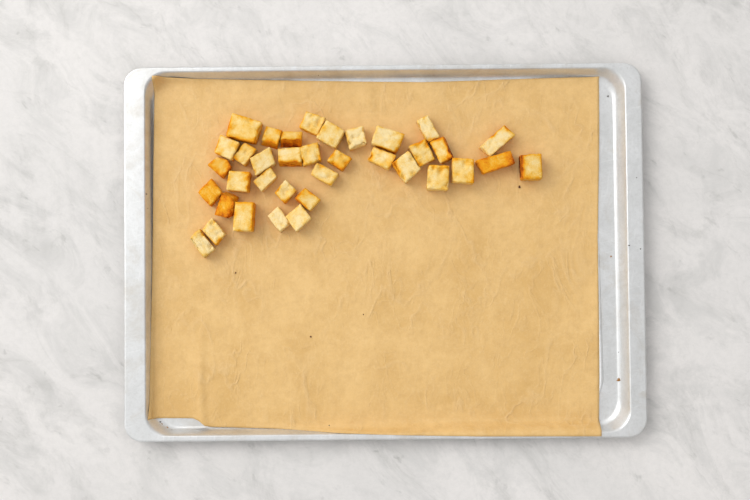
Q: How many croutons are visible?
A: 36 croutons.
